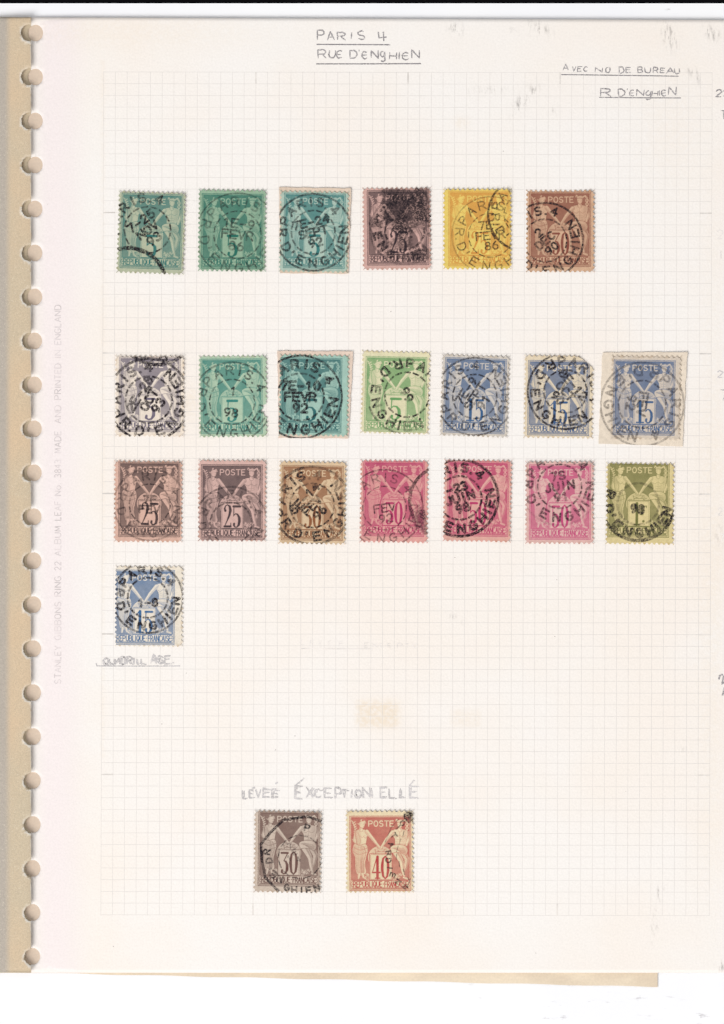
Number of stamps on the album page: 23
